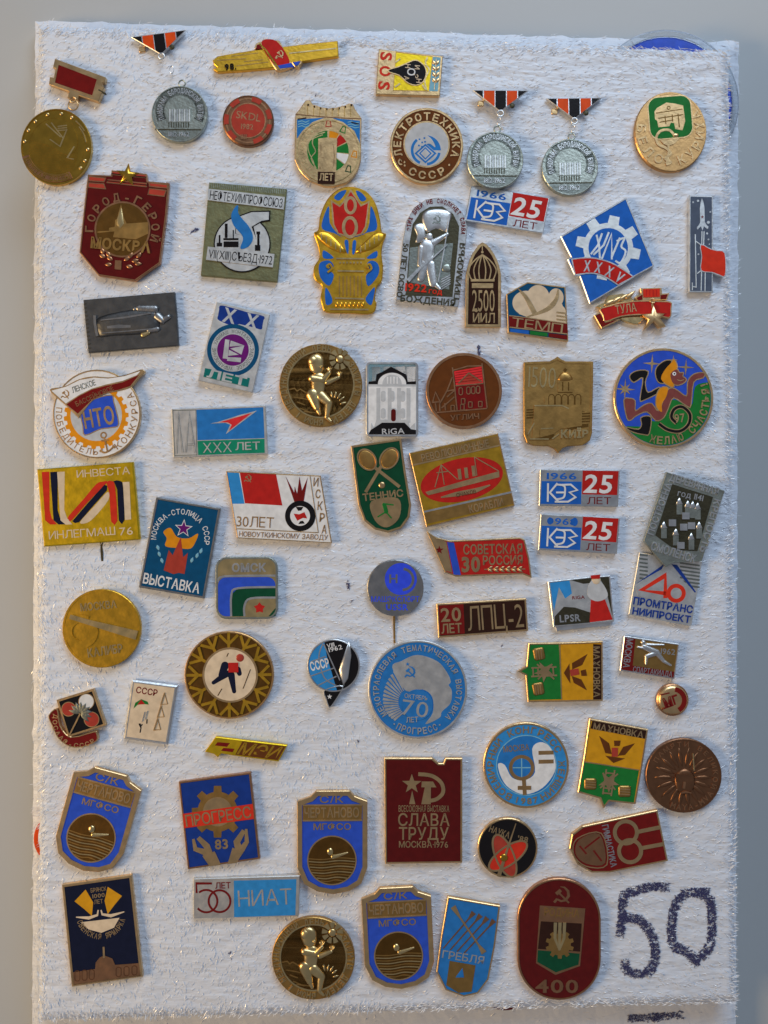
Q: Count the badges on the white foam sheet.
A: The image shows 68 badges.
